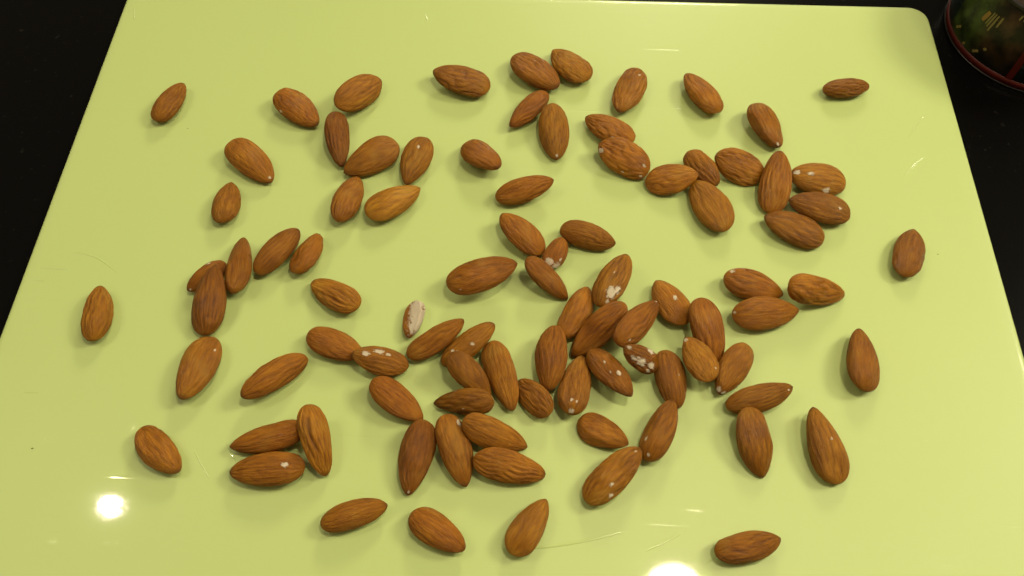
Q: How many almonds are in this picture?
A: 91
